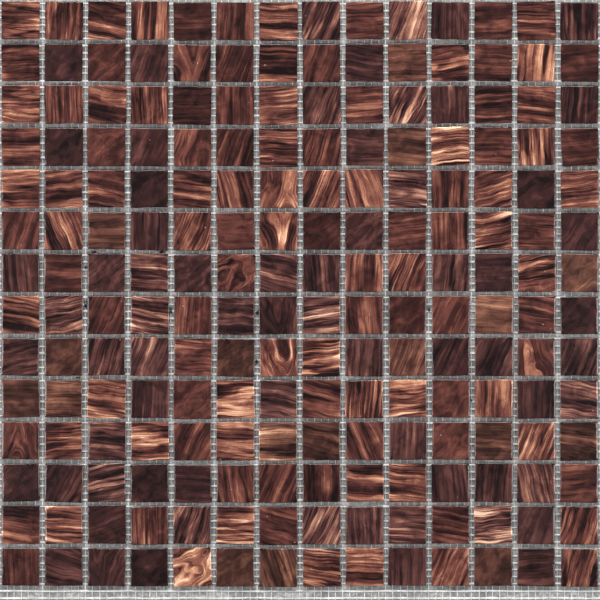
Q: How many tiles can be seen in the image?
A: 196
